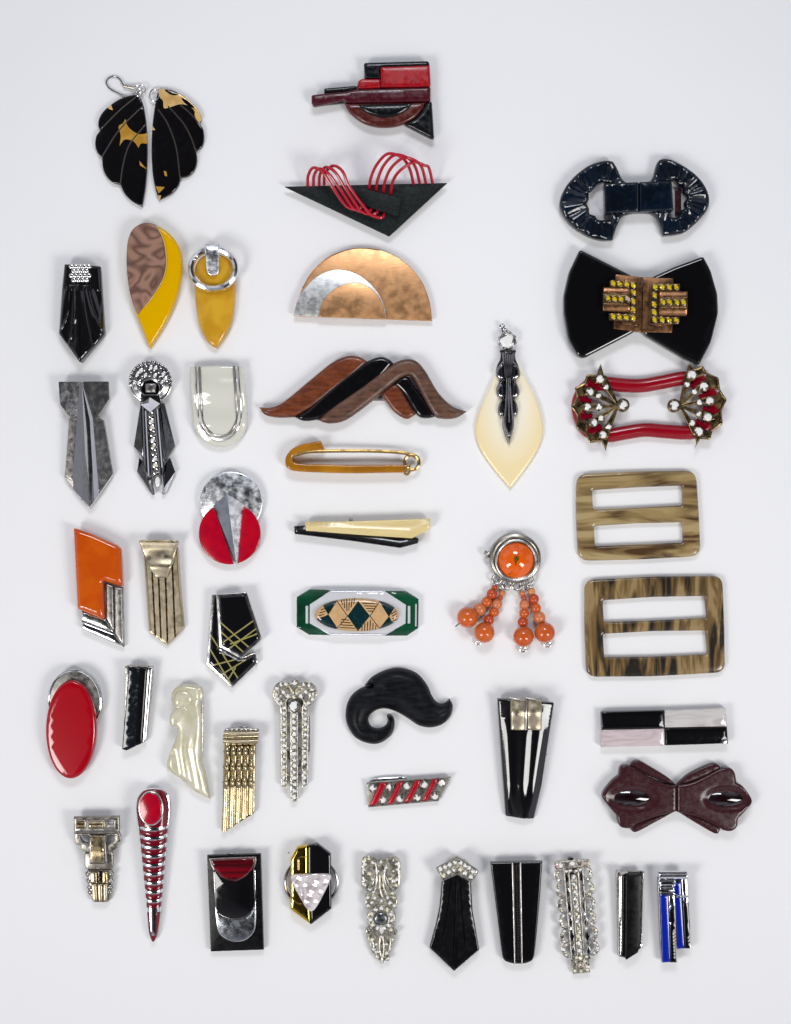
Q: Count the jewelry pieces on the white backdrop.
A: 46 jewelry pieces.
